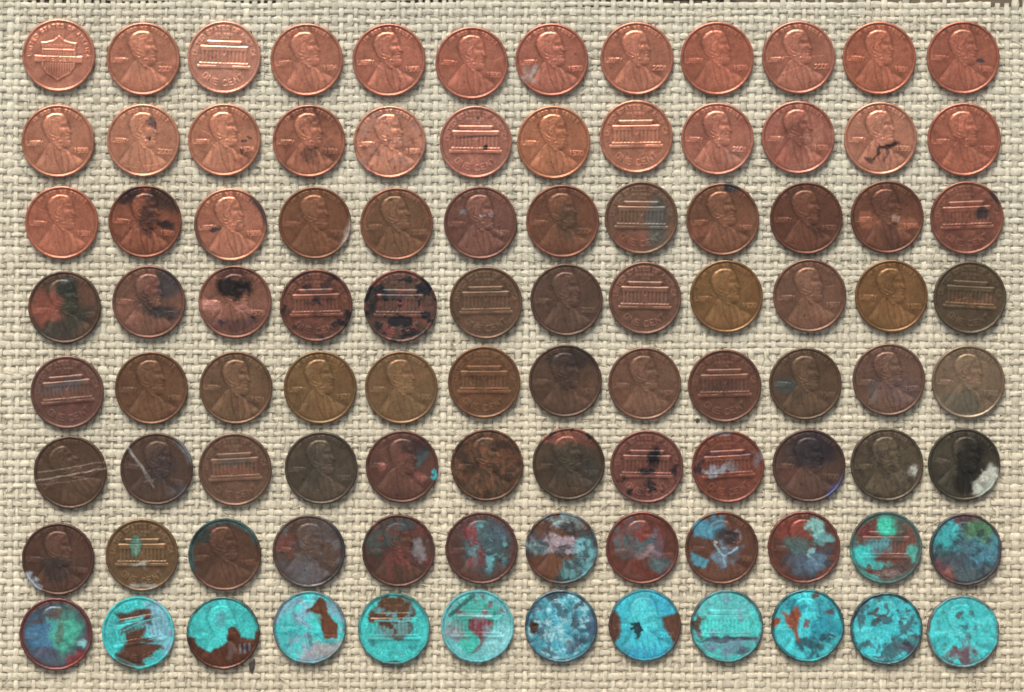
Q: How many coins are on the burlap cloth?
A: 96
